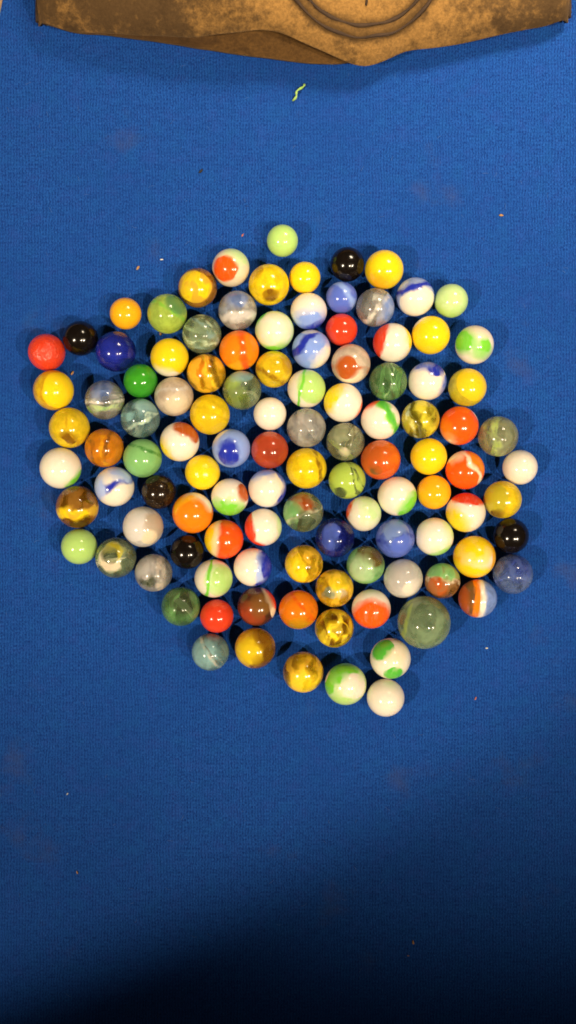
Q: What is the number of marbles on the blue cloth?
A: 109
